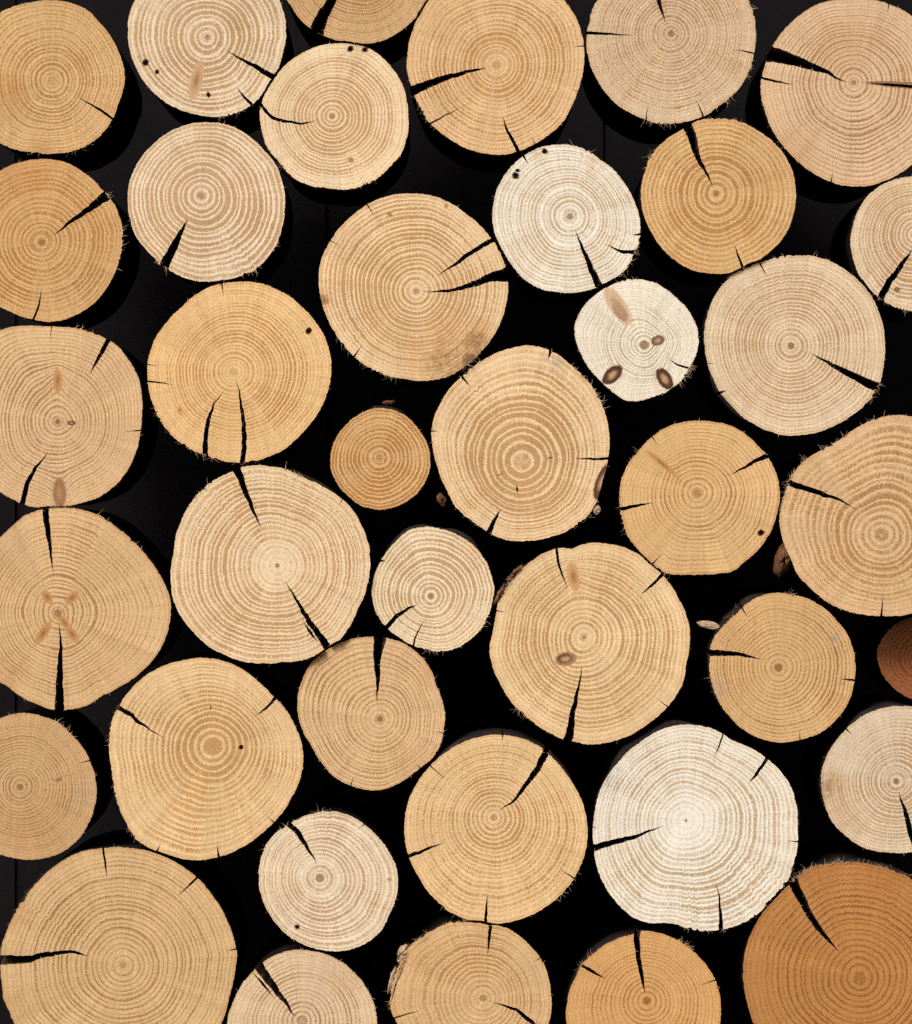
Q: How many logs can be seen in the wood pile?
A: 39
